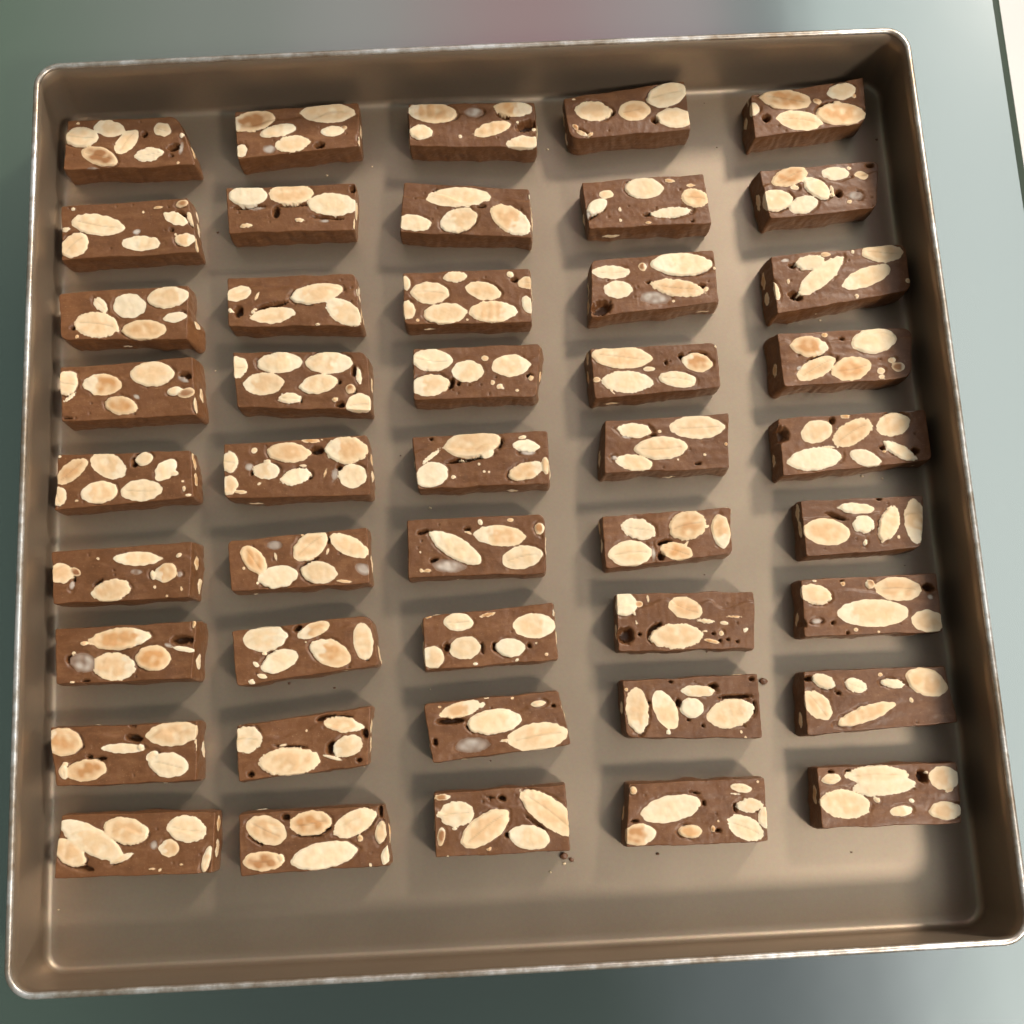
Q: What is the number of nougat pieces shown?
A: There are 45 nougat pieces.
